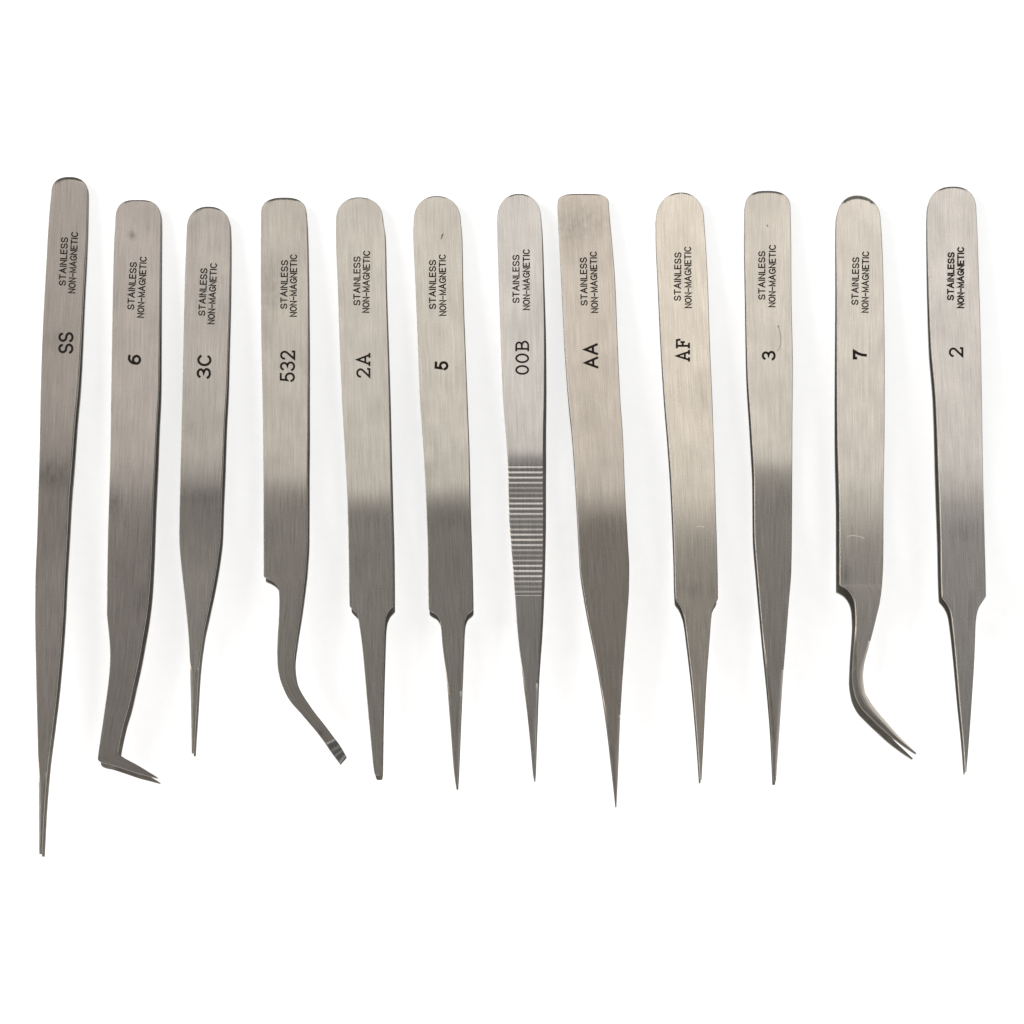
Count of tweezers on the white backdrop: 12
